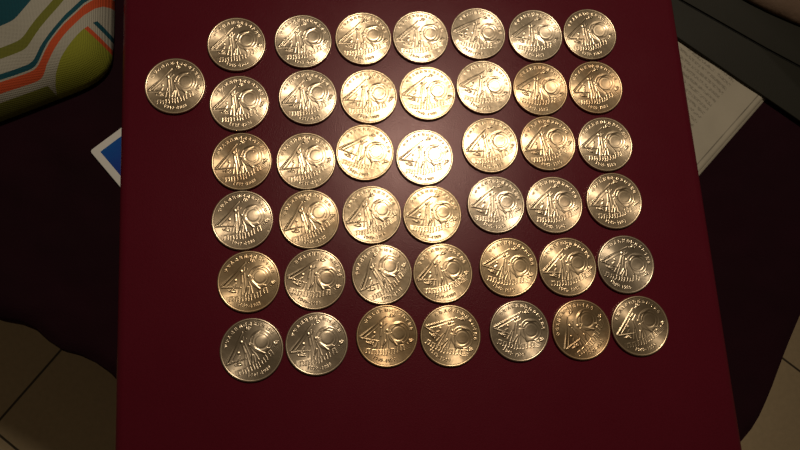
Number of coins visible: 43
